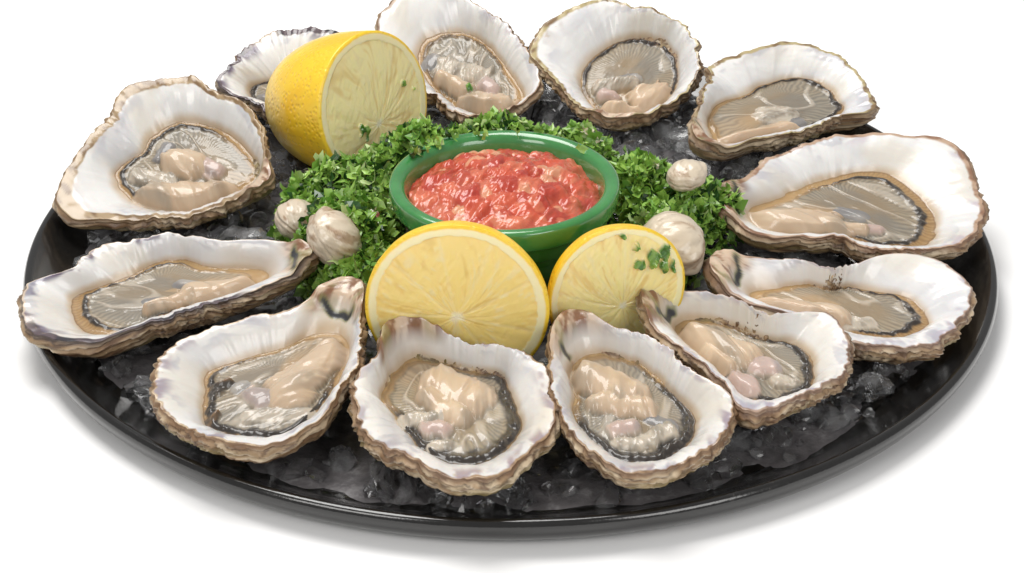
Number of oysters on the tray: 12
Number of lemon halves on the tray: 3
